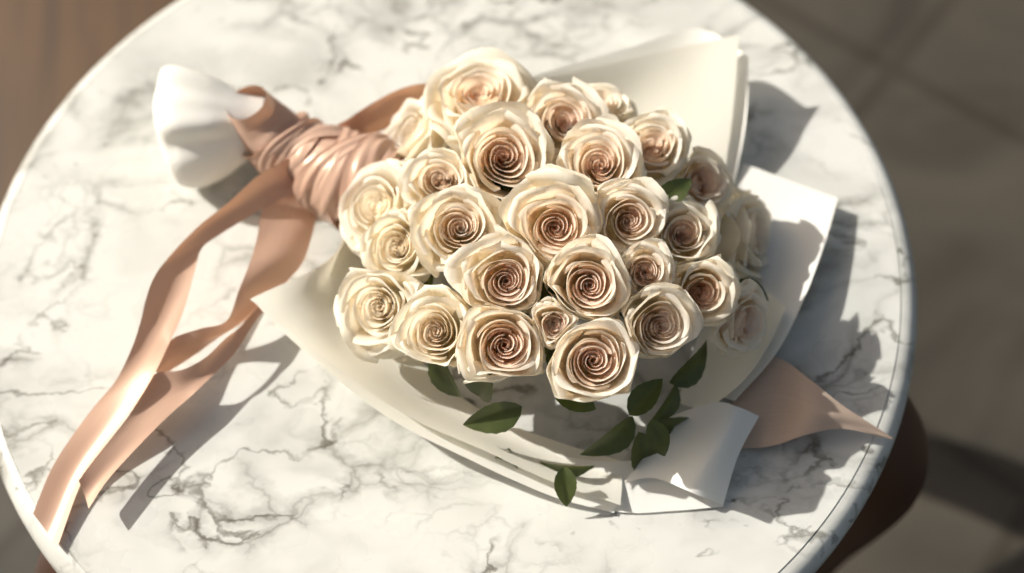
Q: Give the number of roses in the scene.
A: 27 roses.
